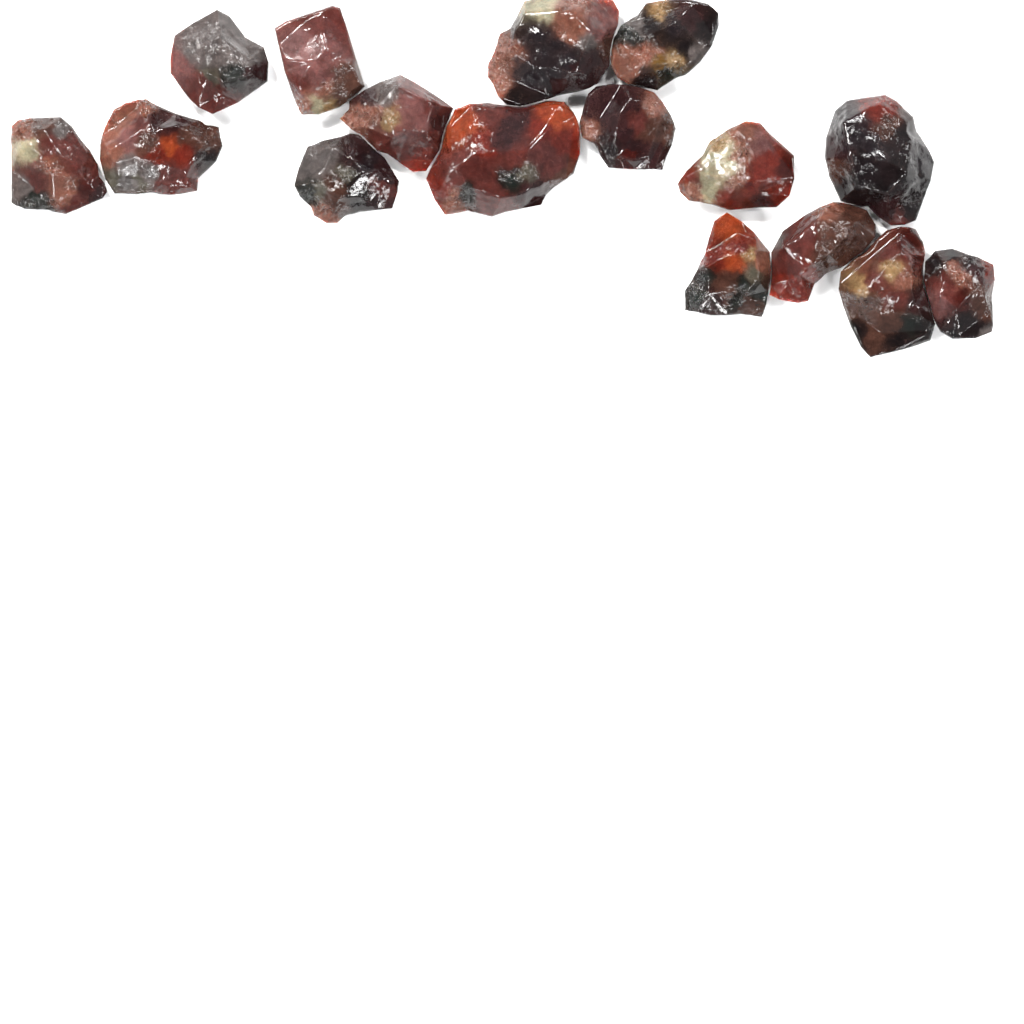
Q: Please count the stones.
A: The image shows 16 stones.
